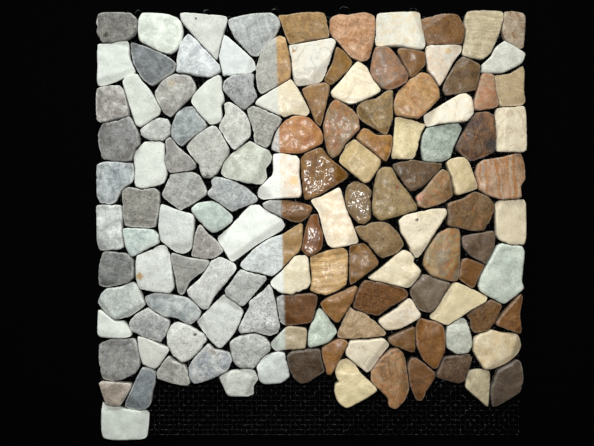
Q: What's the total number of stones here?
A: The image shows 132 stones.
